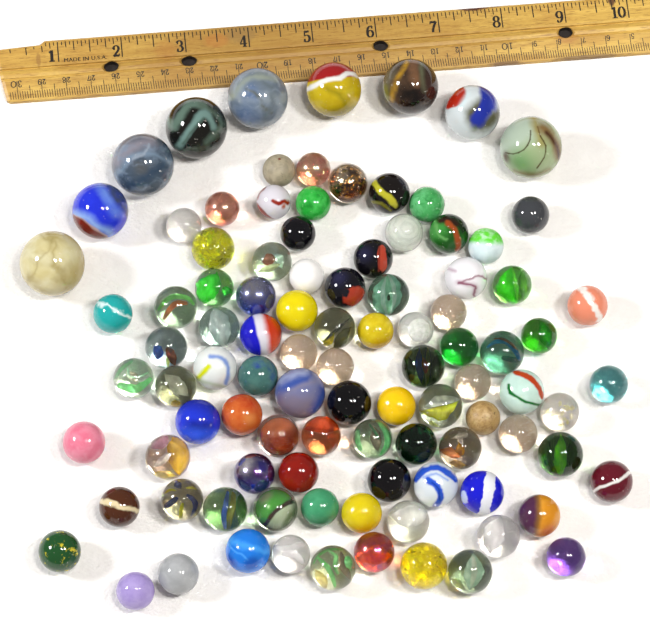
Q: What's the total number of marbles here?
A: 99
